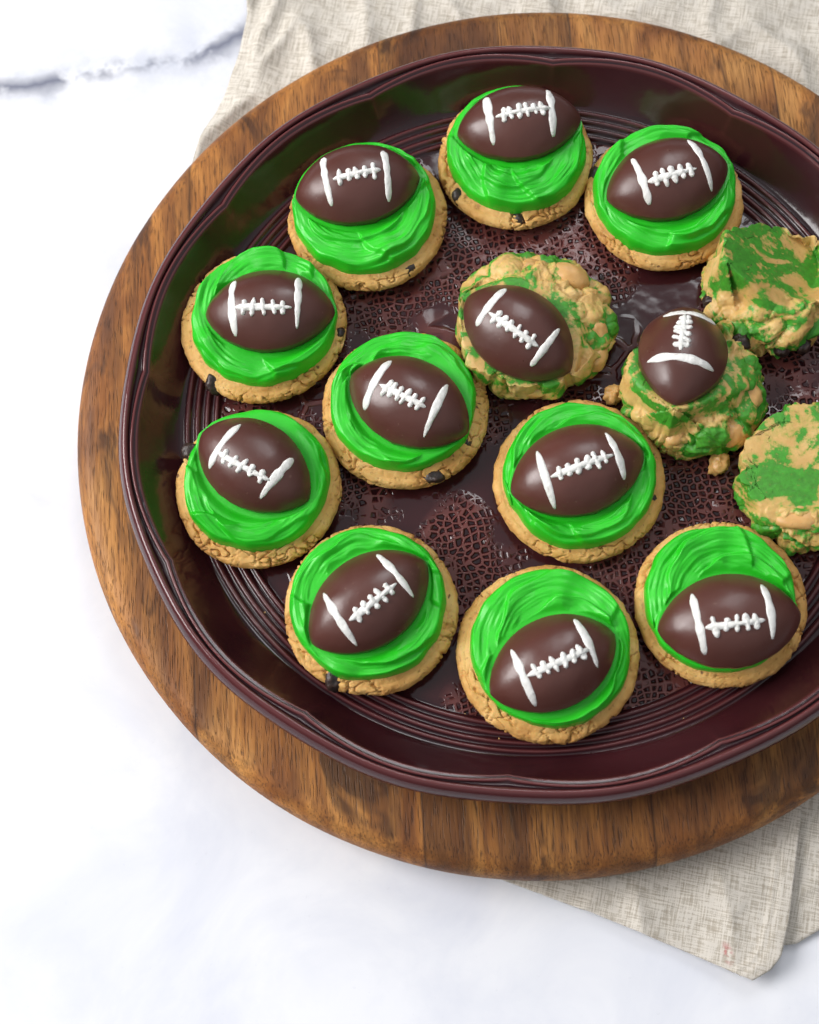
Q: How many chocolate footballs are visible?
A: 12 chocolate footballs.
